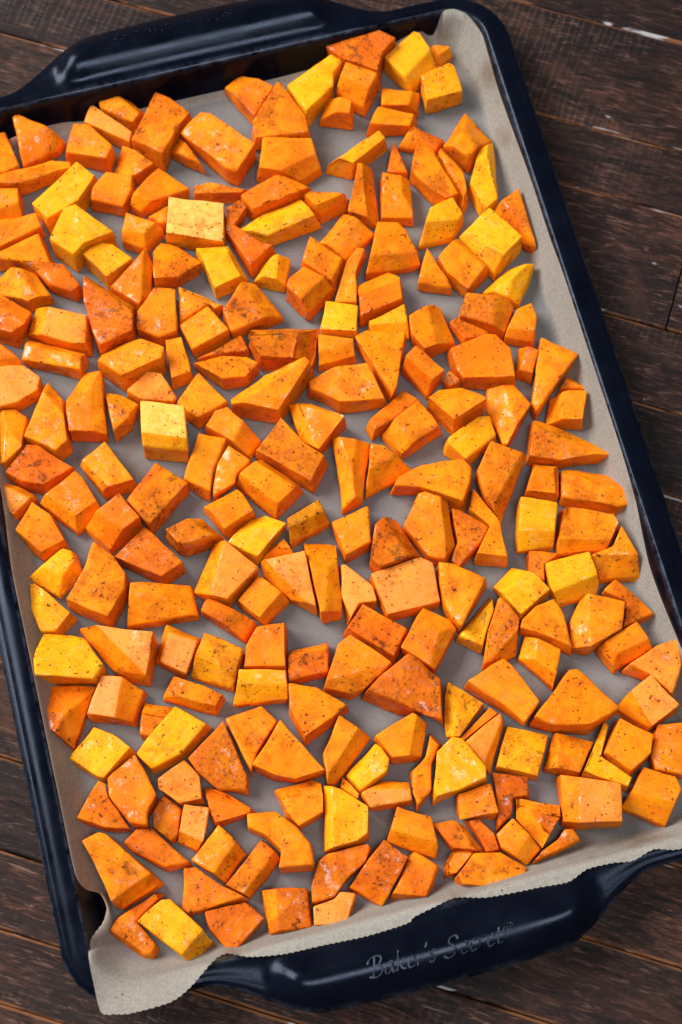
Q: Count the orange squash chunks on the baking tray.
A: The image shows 199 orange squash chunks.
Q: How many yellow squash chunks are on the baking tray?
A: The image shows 40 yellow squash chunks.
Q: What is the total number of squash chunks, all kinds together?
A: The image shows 239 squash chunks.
